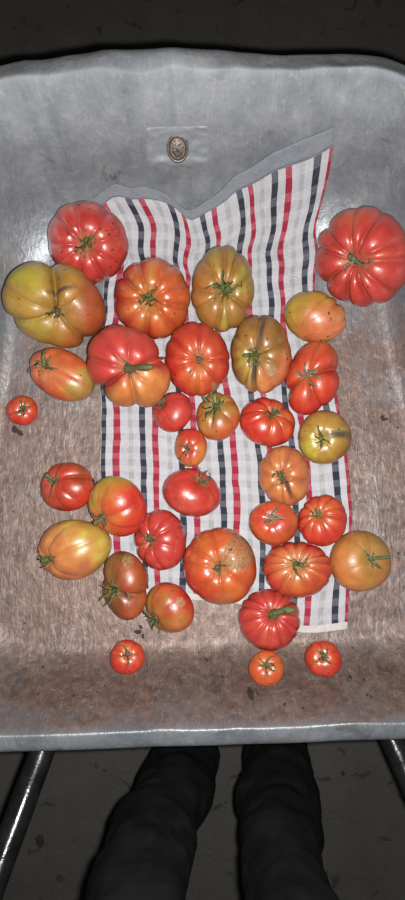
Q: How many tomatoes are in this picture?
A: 34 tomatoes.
